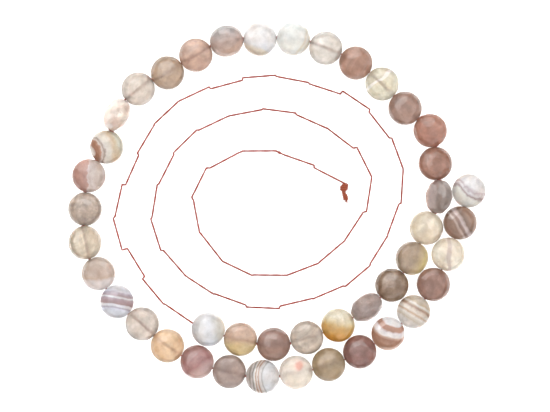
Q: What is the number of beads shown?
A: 43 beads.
